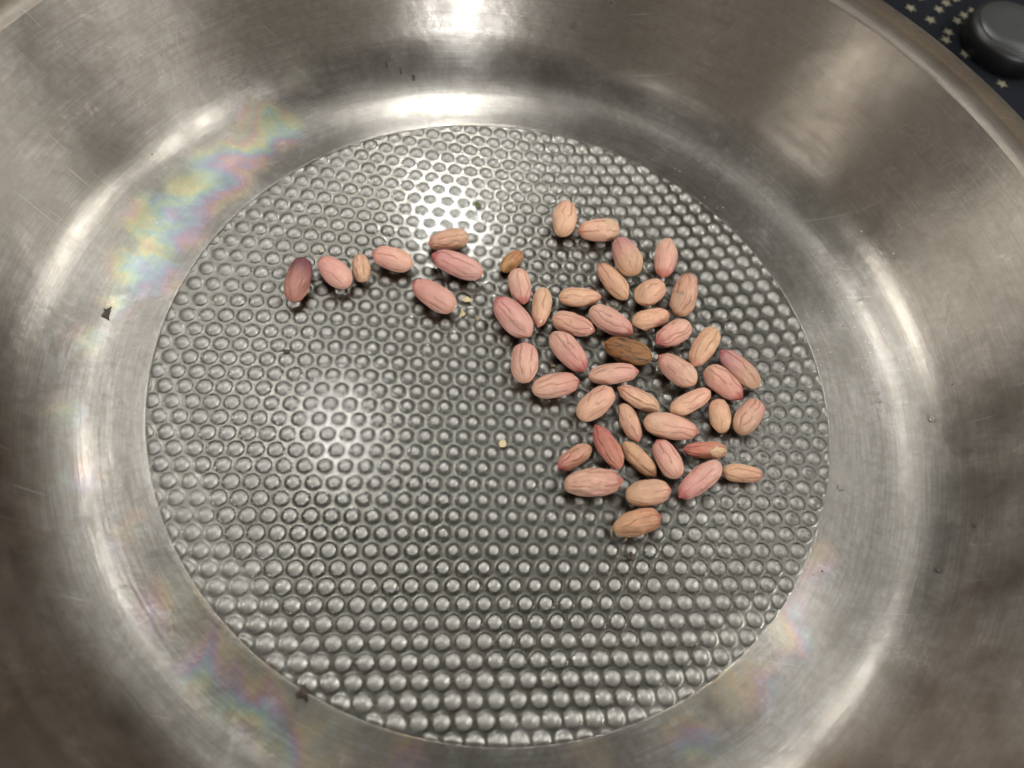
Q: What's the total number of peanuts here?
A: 49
